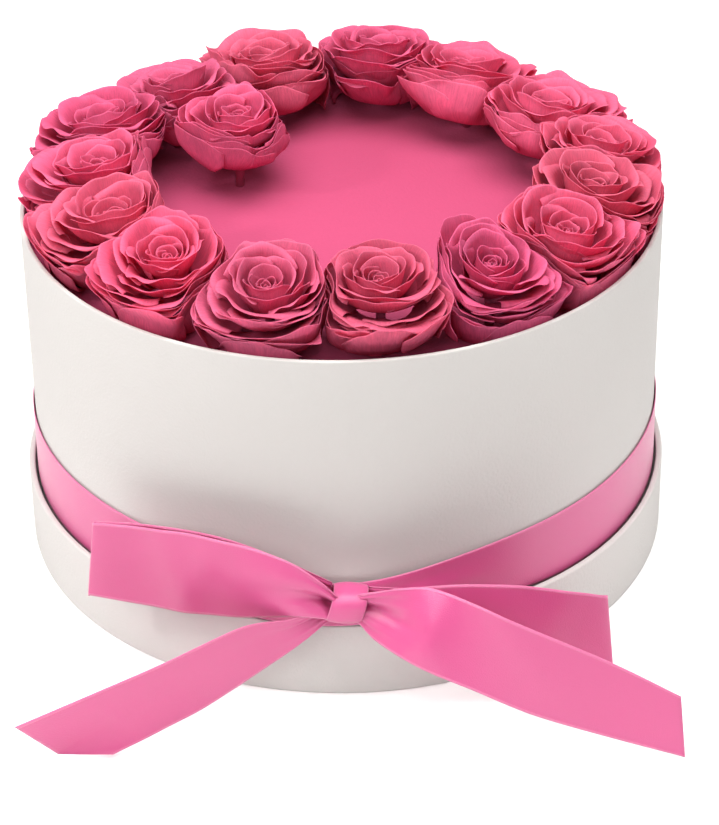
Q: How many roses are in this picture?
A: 16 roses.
